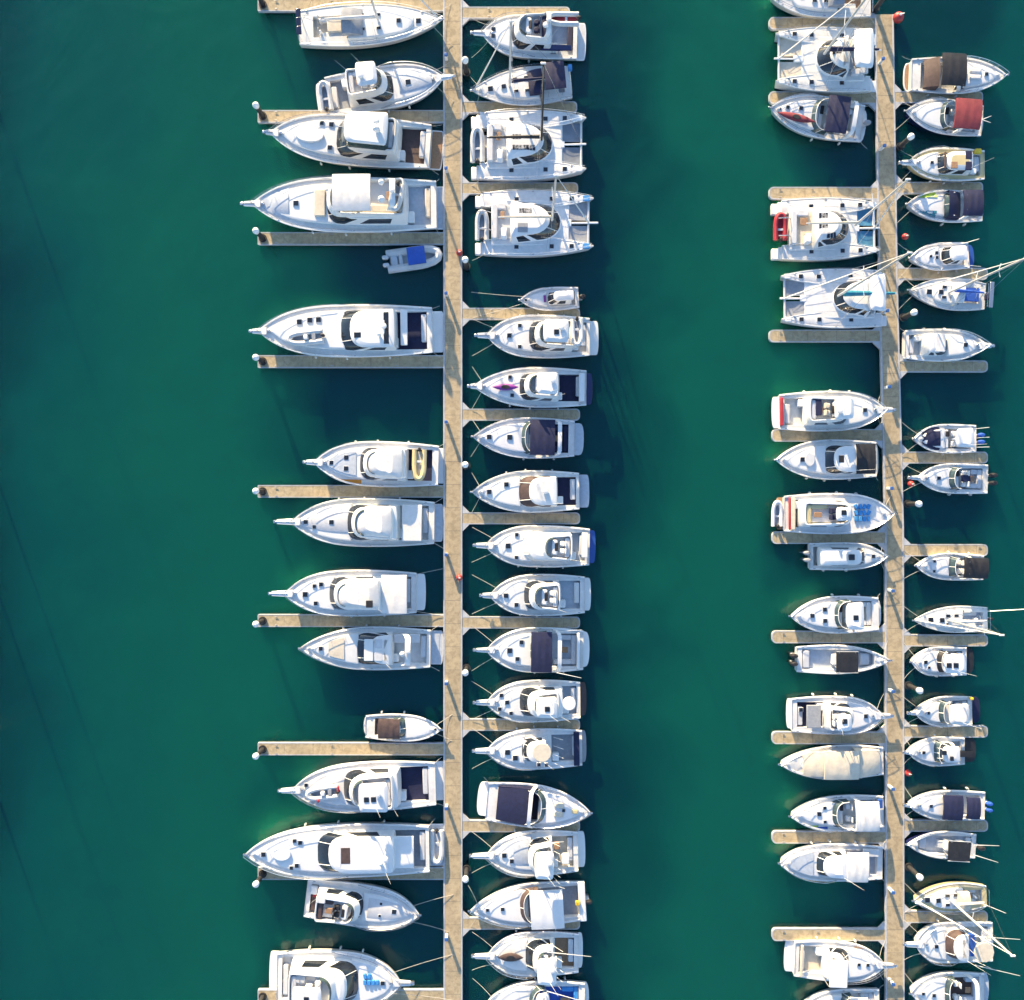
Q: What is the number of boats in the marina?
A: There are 70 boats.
